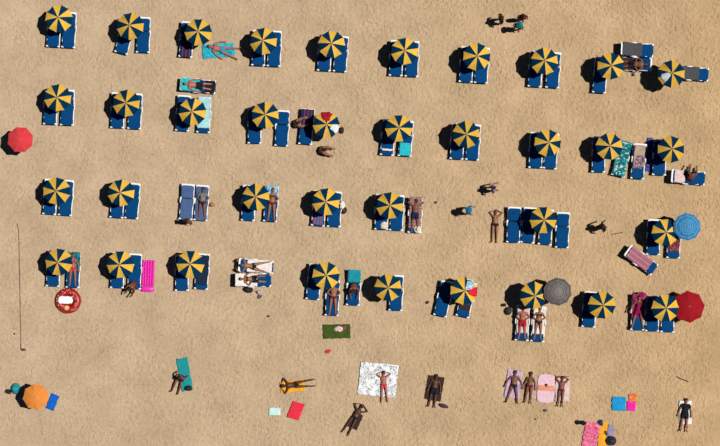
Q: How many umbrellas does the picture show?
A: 41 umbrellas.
